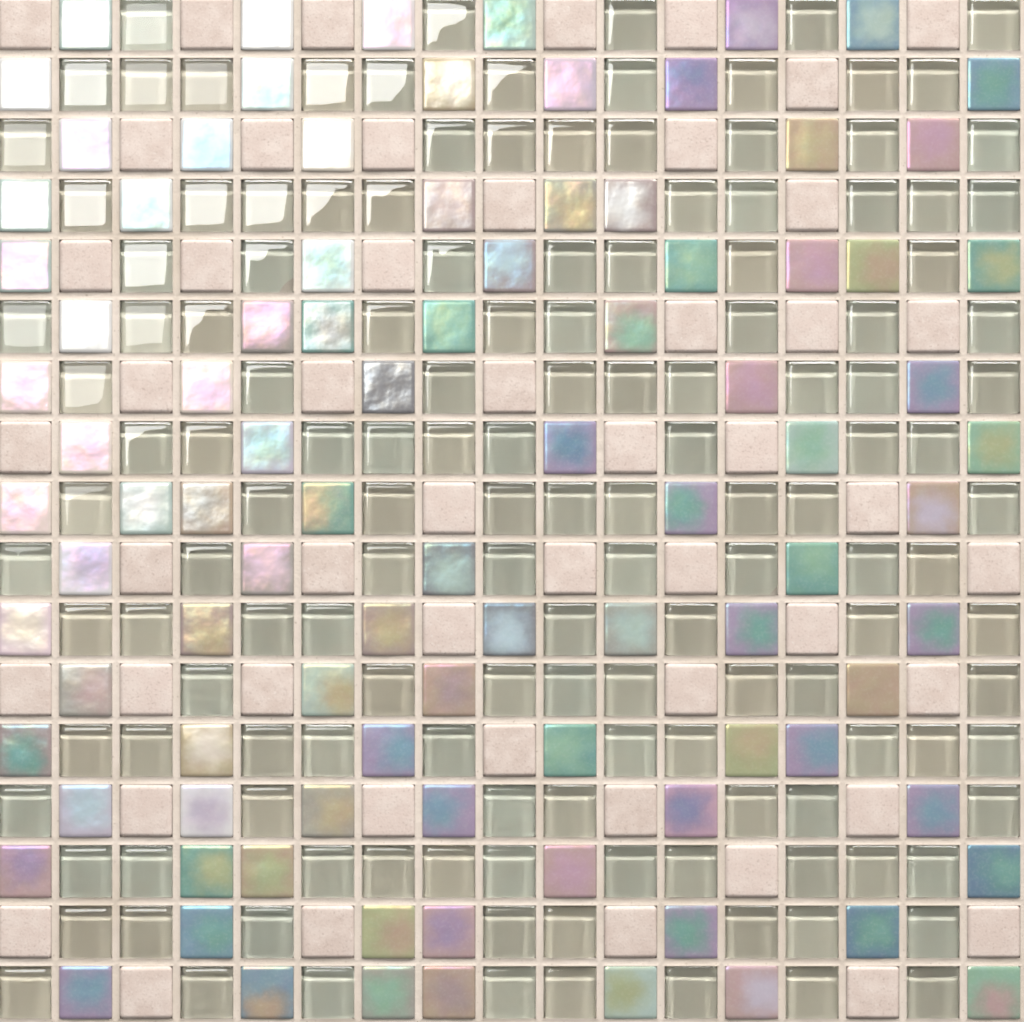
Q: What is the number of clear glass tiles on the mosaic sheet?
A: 144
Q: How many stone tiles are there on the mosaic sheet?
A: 51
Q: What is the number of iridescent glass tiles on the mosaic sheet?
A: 94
